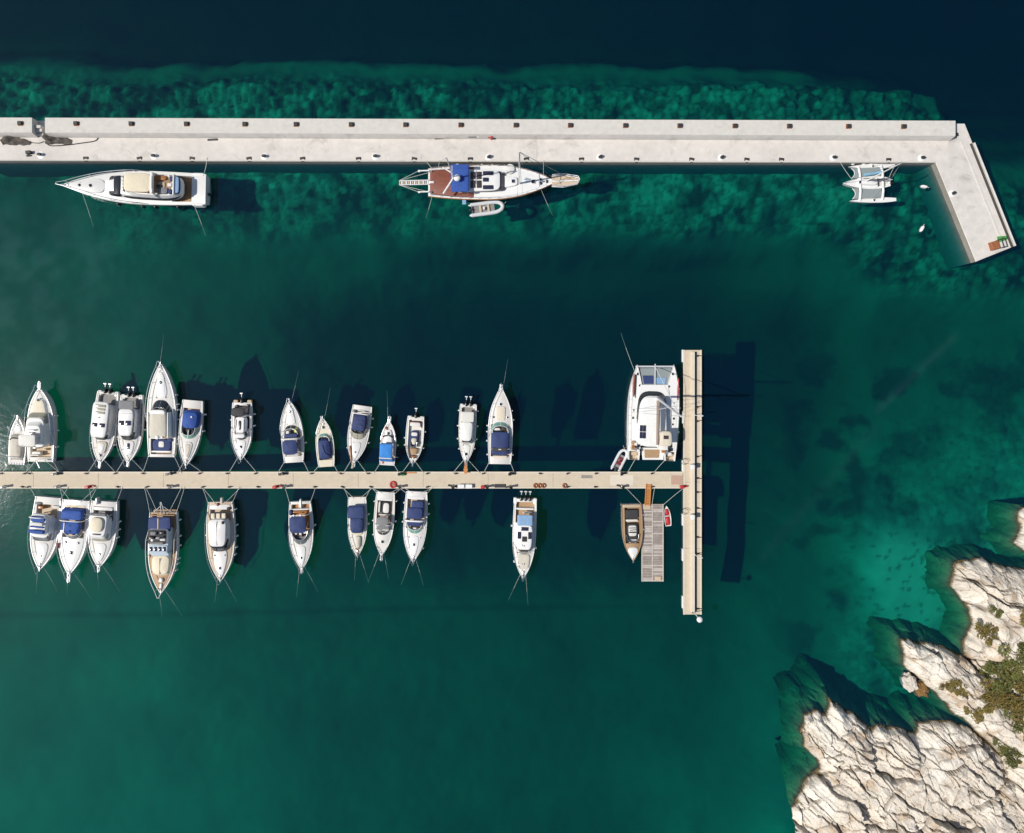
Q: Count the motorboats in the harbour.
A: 26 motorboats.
